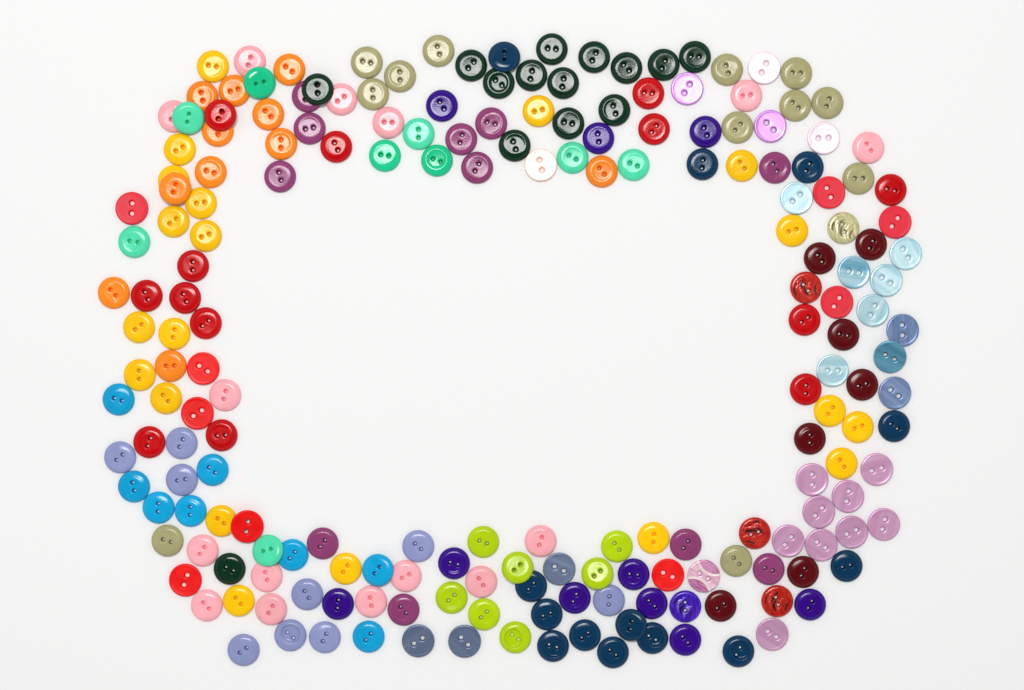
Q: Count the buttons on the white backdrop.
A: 200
